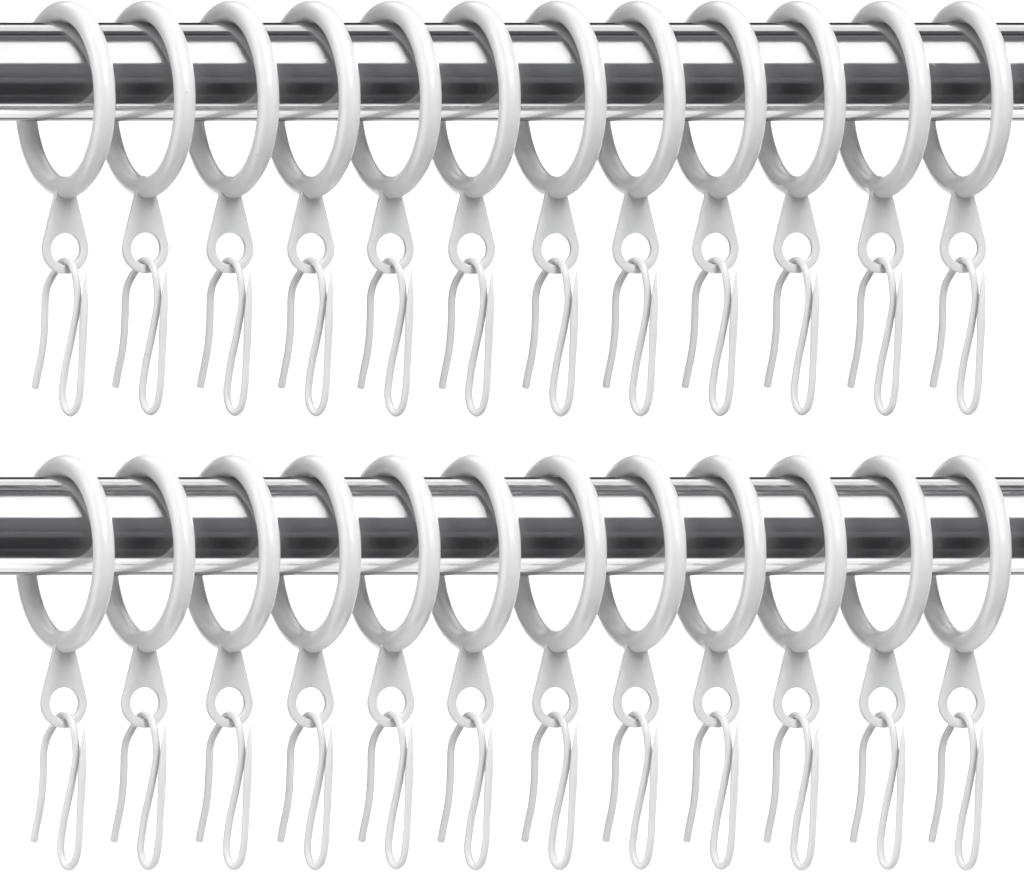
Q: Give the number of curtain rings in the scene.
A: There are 24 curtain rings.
